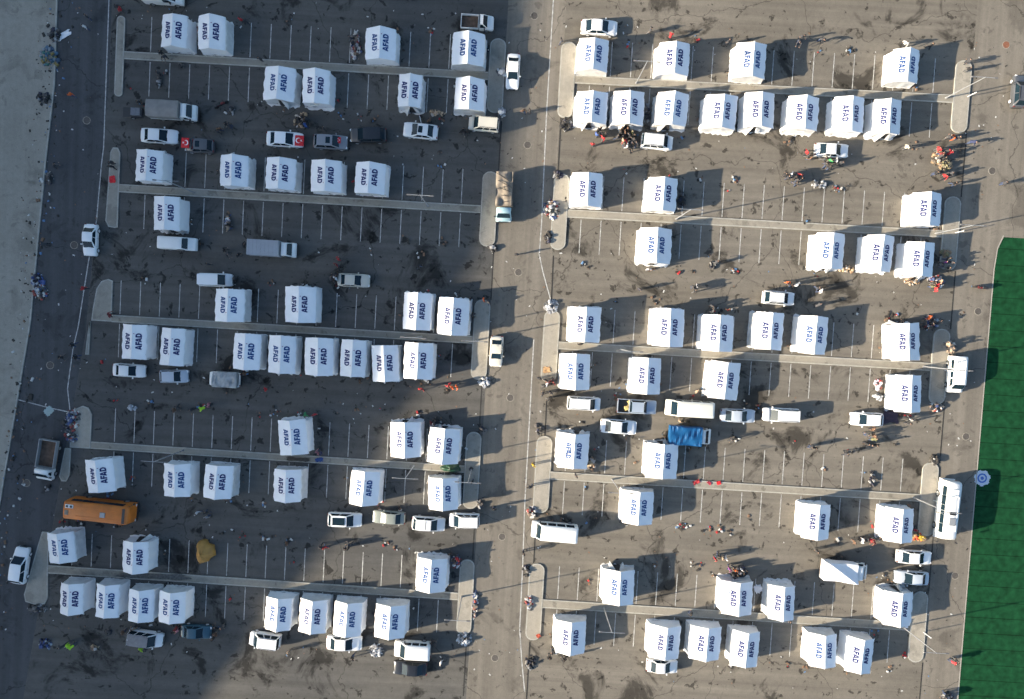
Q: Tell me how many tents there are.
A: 90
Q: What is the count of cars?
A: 37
